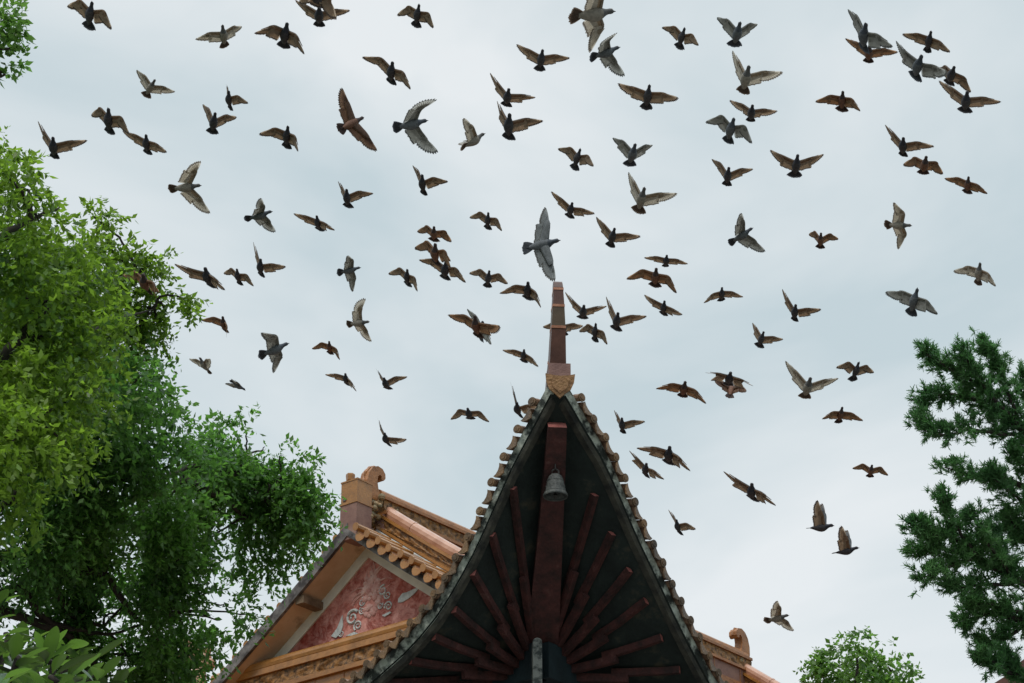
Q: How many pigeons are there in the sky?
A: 107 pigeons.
